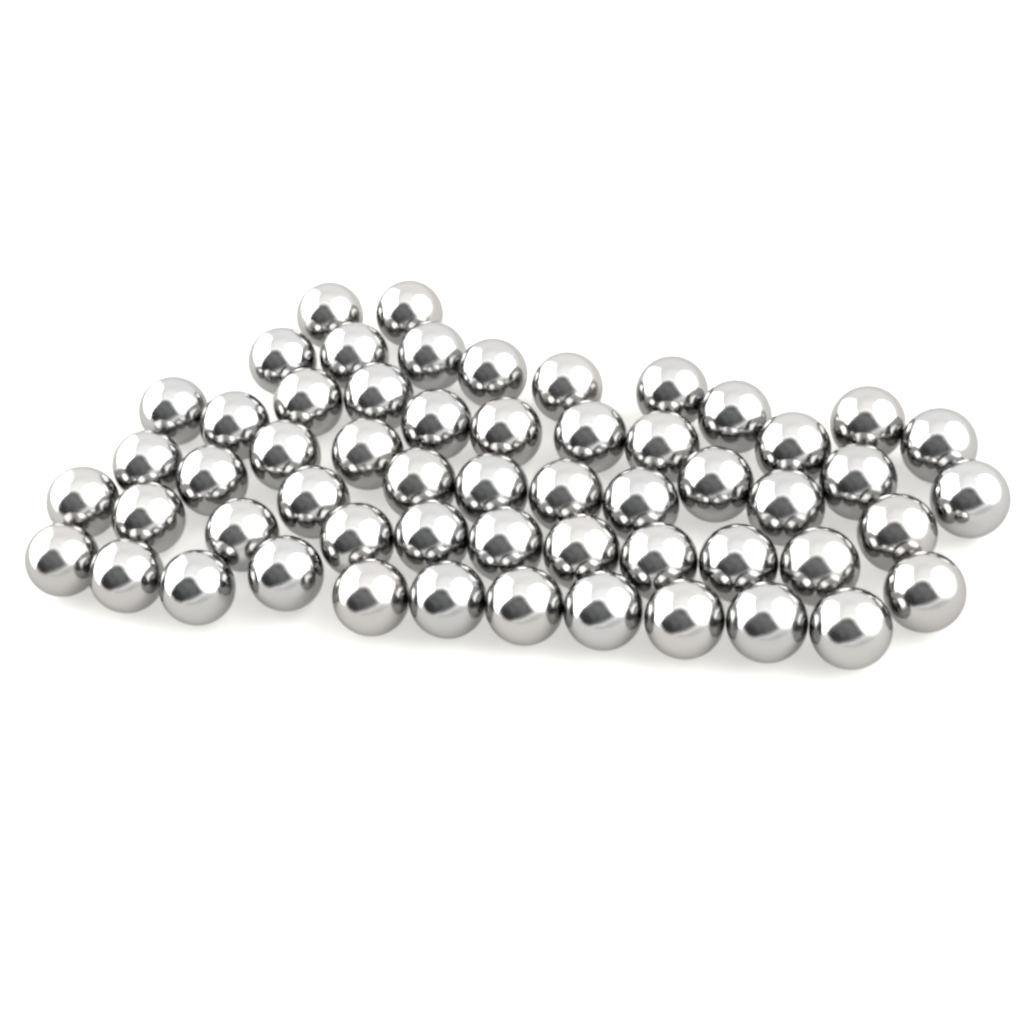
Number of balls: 56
